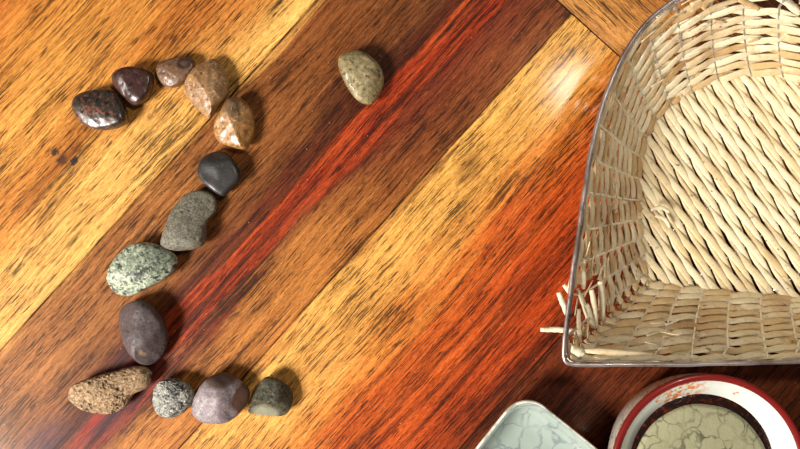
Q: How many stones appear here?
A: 14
